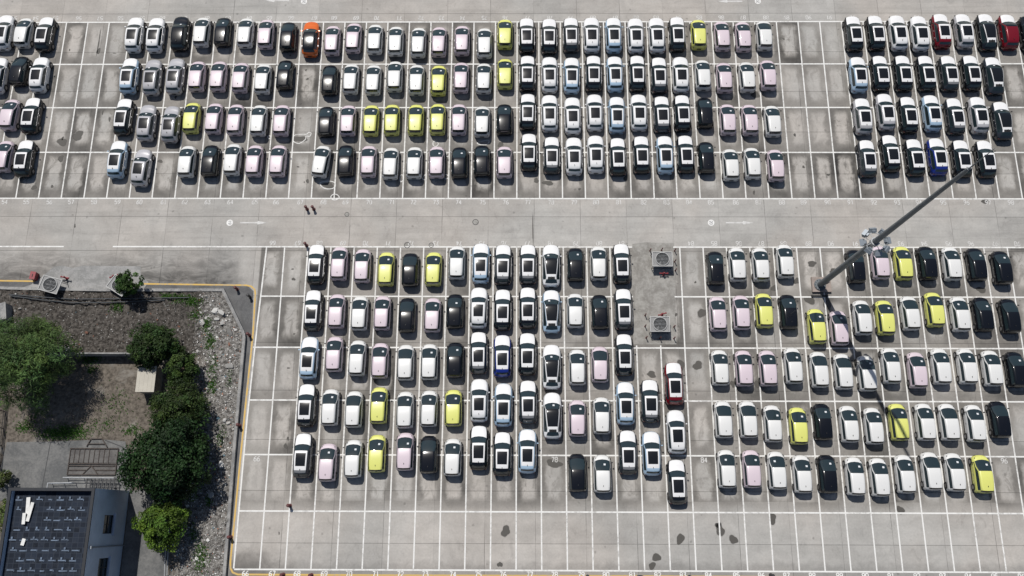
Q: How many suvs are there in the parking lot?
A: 113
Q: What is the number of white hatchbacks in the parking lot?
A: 74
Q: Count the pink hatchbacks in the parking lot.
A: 47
